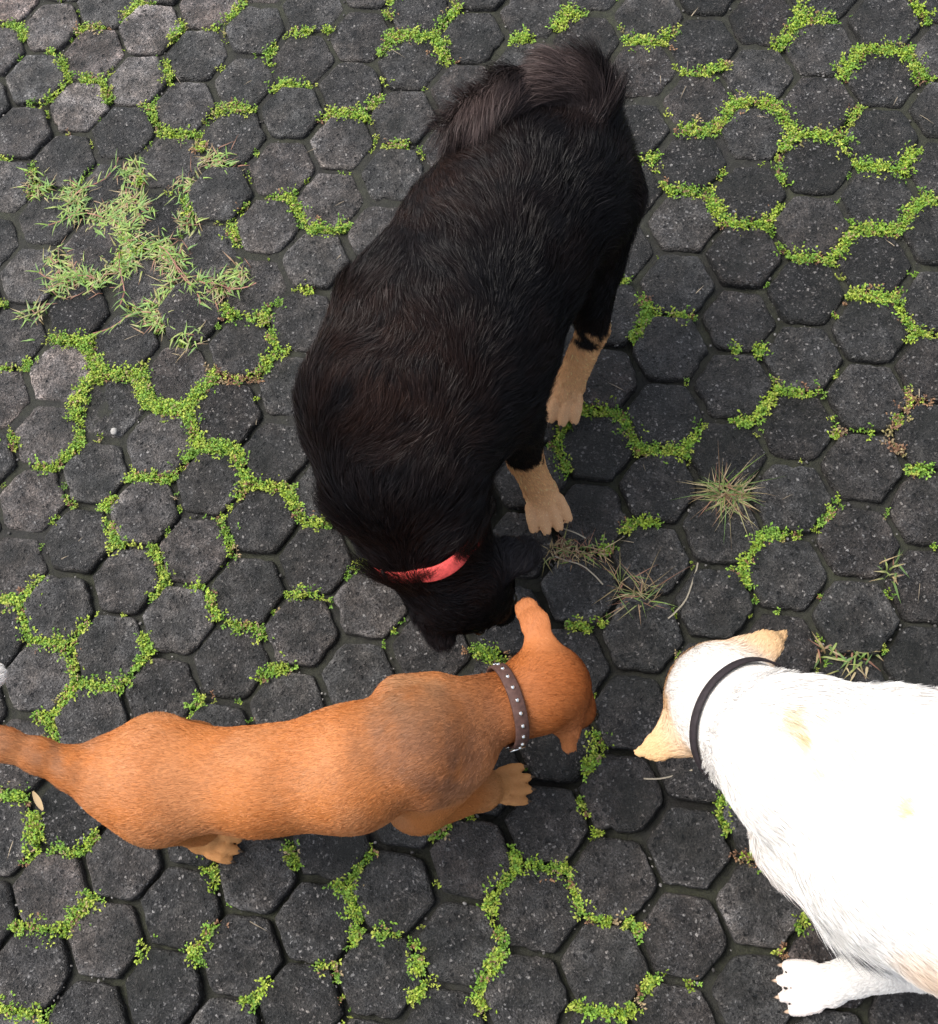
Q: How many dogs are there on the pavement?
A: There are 3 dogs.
